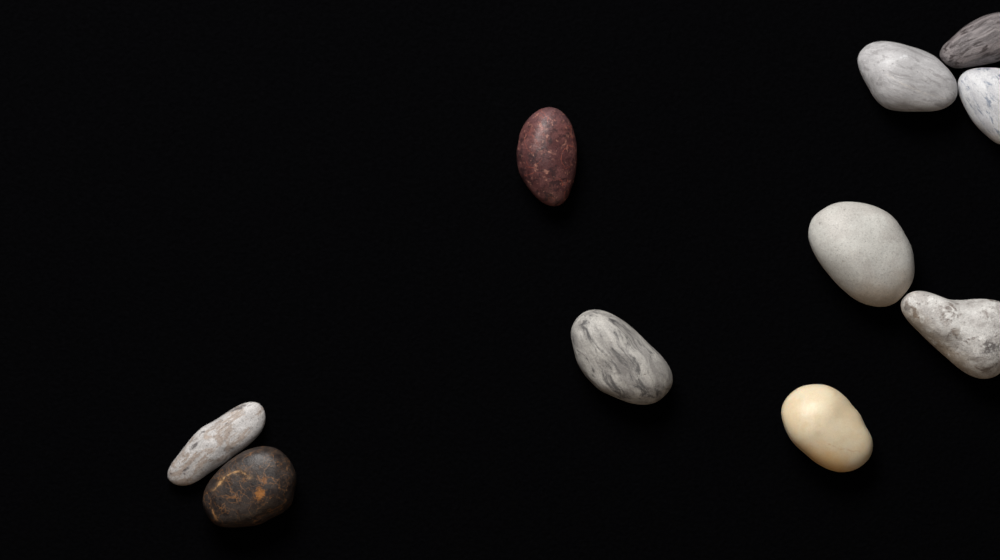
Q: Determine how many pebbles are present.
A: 10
